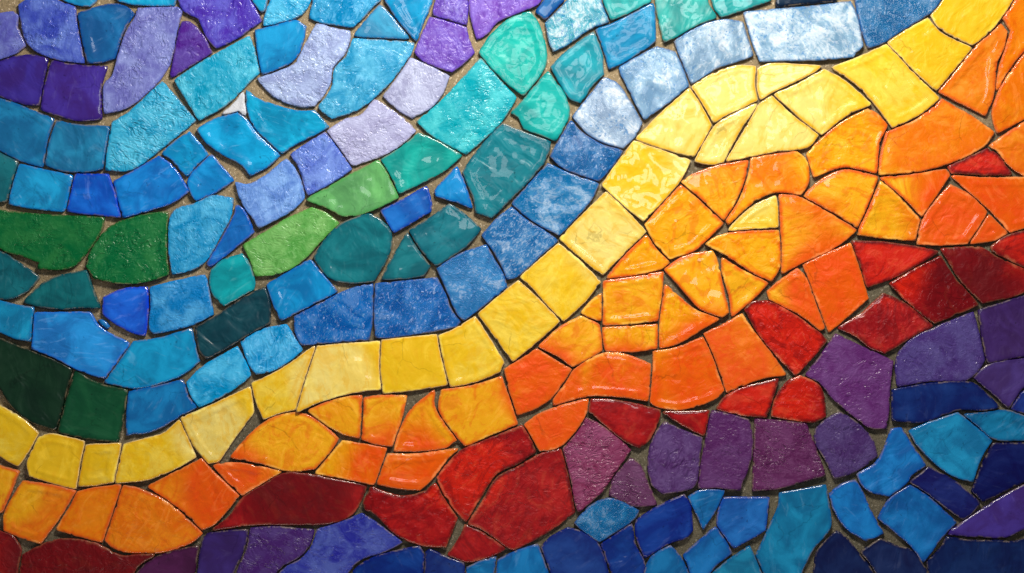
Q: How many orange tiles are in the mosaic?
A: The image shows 45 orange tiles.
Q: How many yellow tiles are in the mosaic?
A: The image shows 23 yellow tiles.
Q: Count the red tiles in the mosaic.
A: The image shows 18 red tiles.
